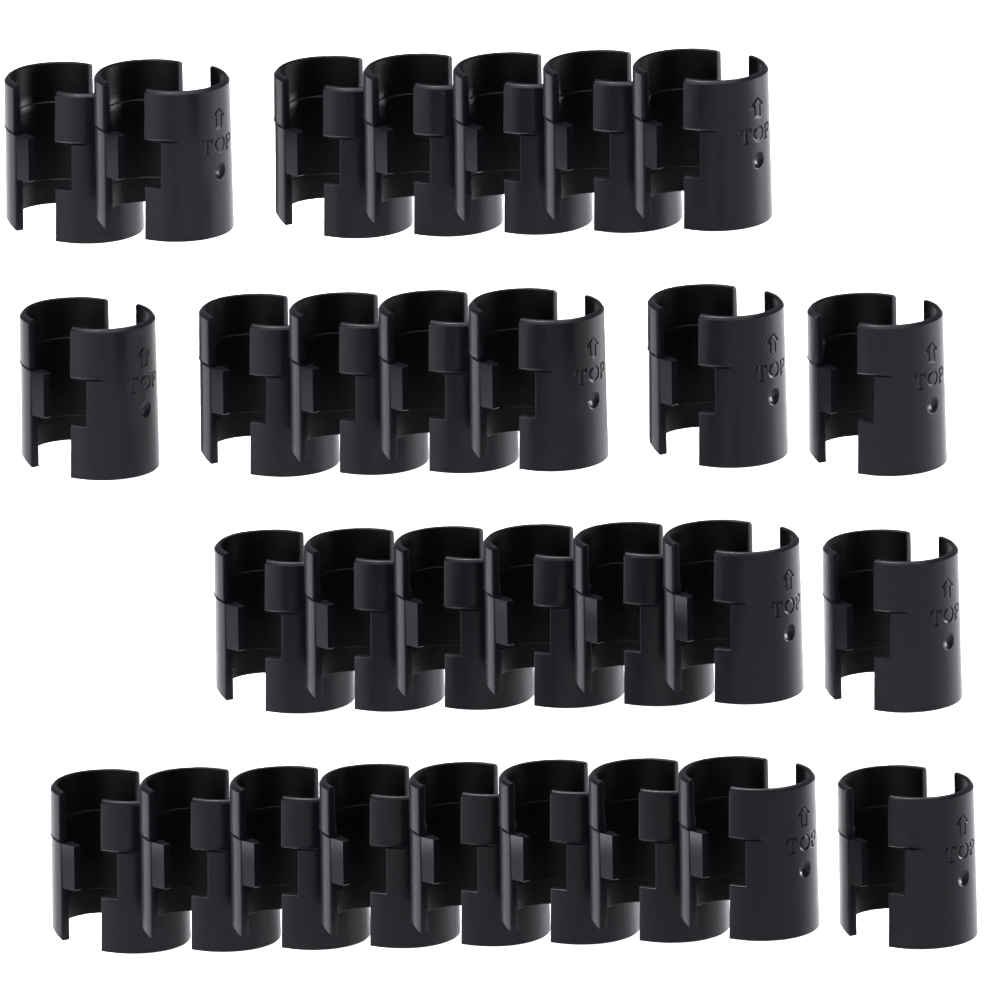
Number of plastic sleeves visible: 30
